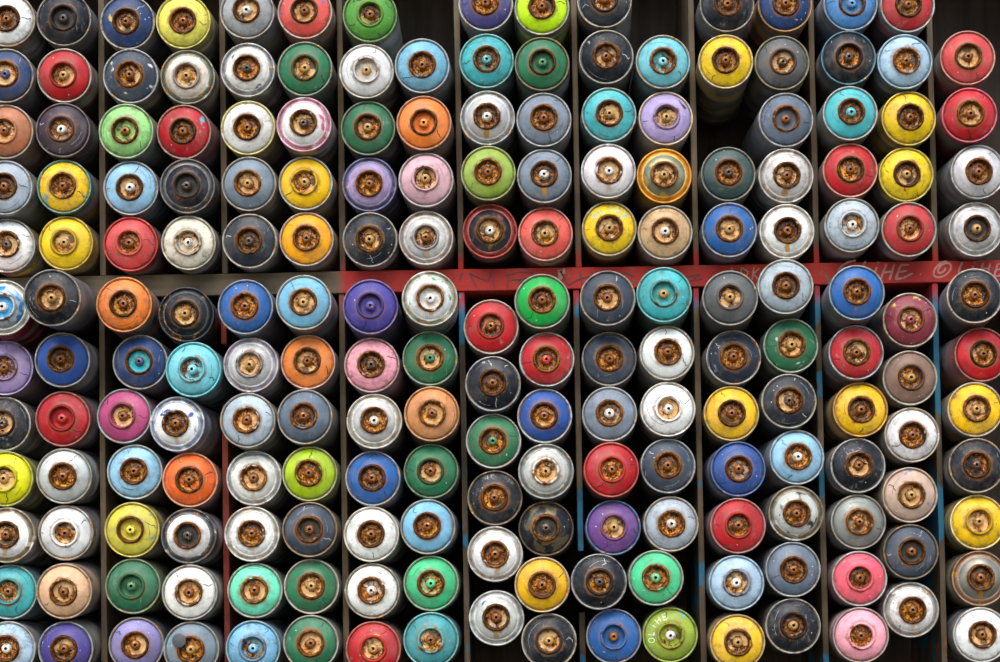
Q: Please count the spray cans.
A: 198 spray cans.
